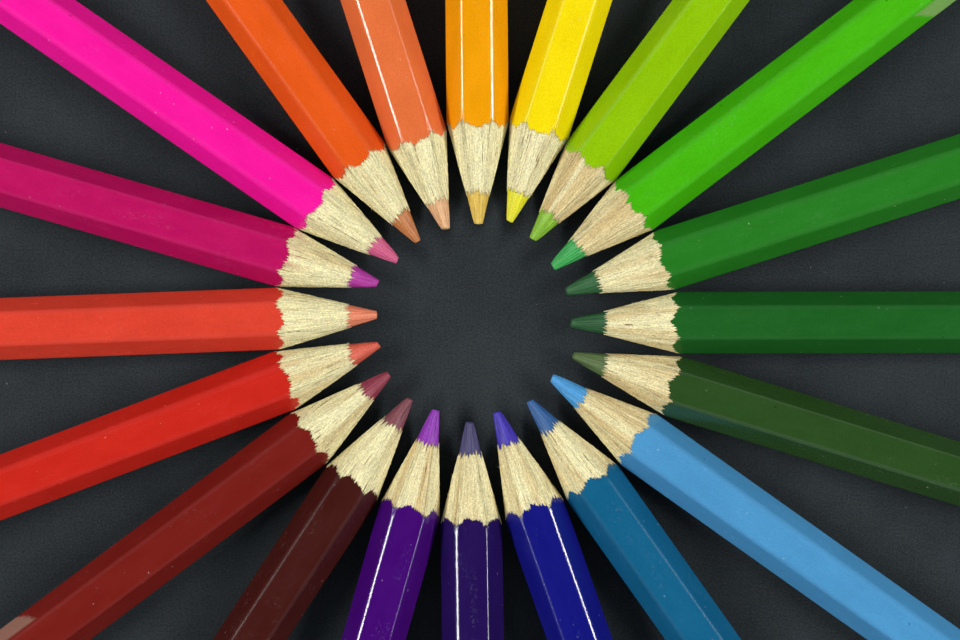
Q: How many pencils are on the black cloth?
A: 20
